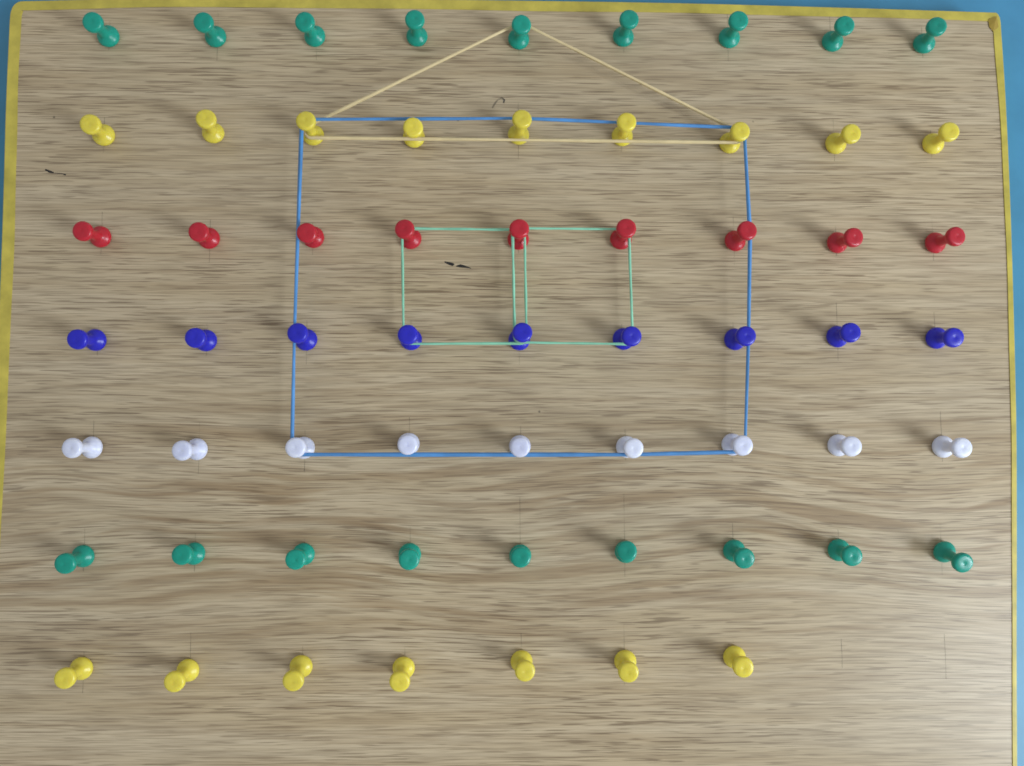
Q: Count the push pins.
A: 61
